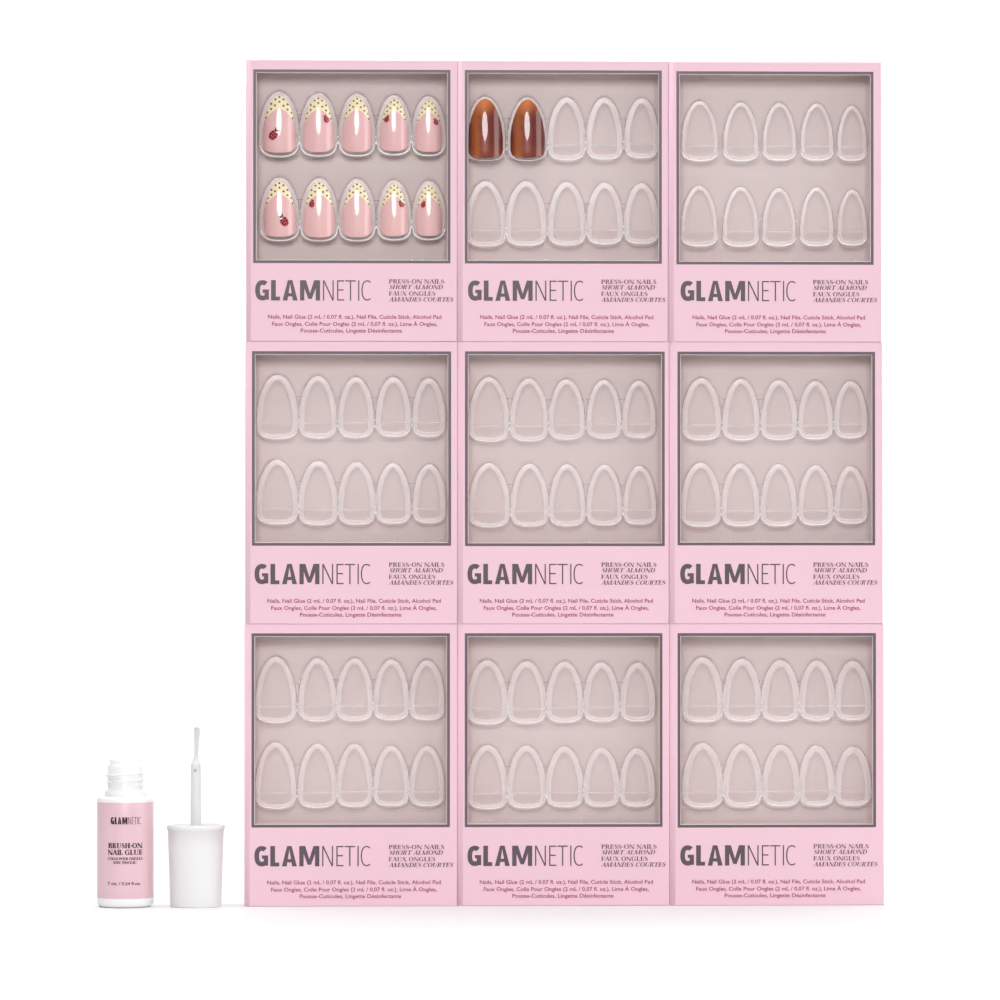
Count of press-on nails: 12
